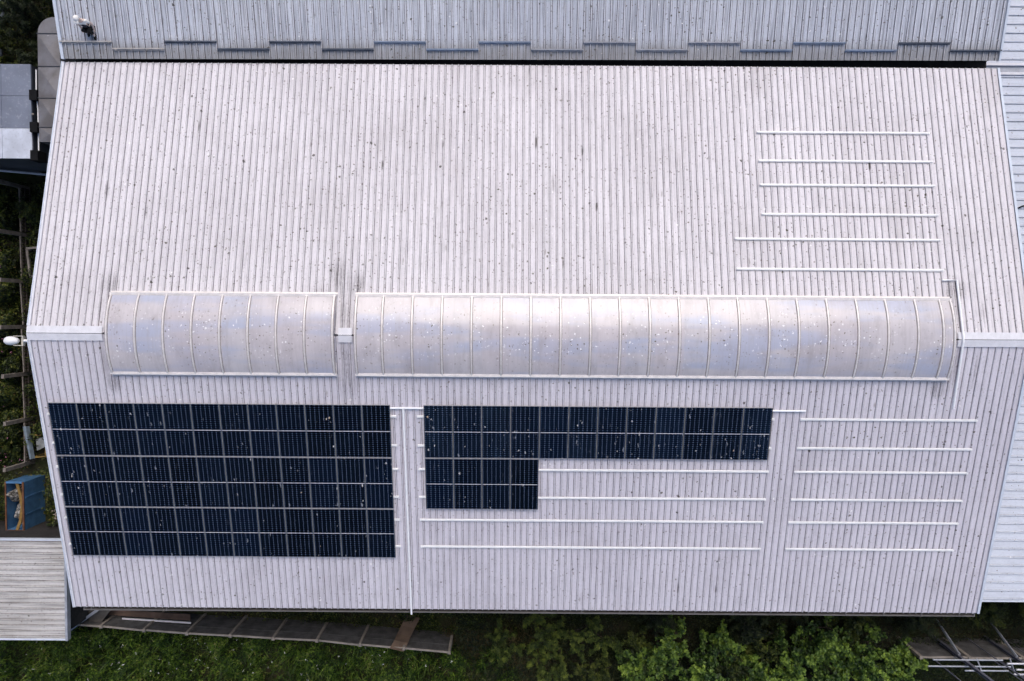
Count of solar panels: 52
